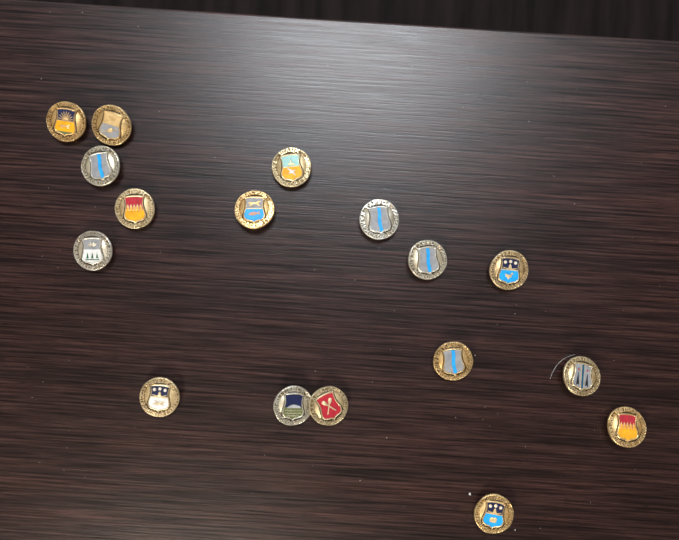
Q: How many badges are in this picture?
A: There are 17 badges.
